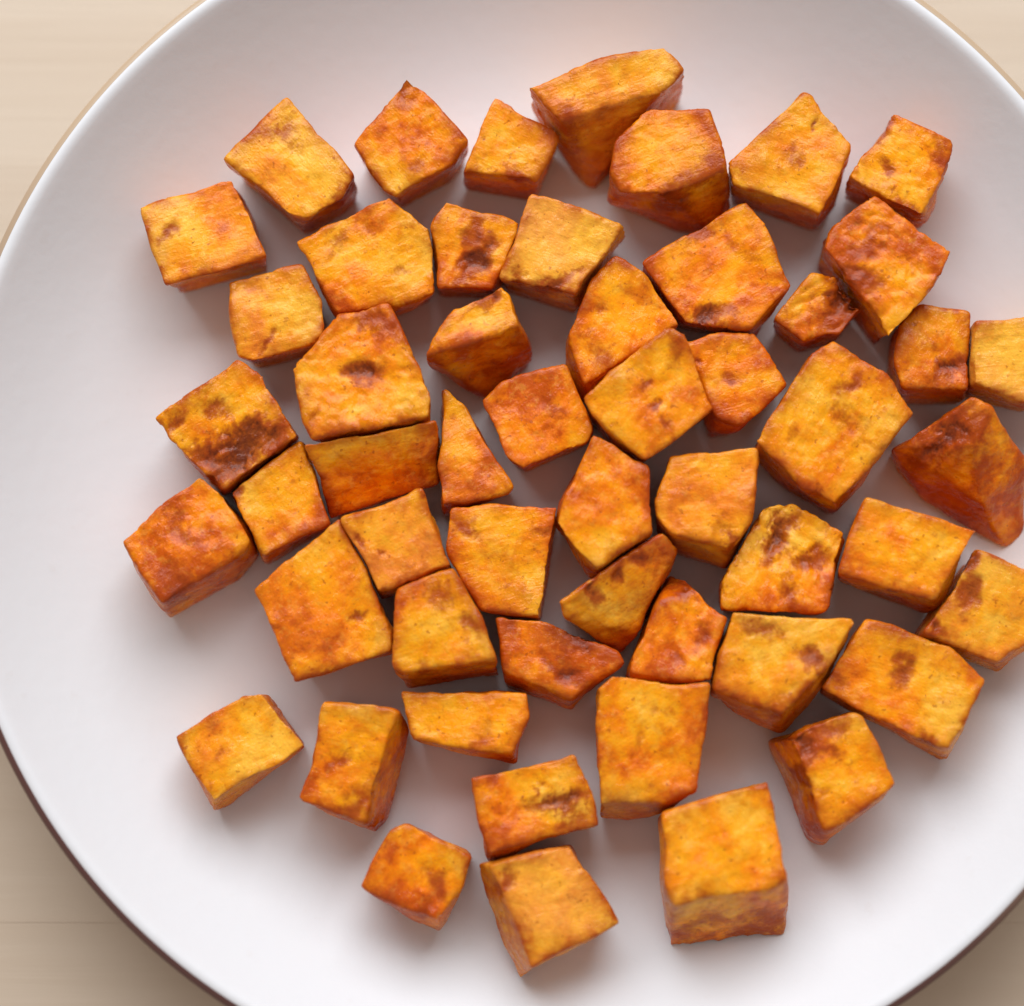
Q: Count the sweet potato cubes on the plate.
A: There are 53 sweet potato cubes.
